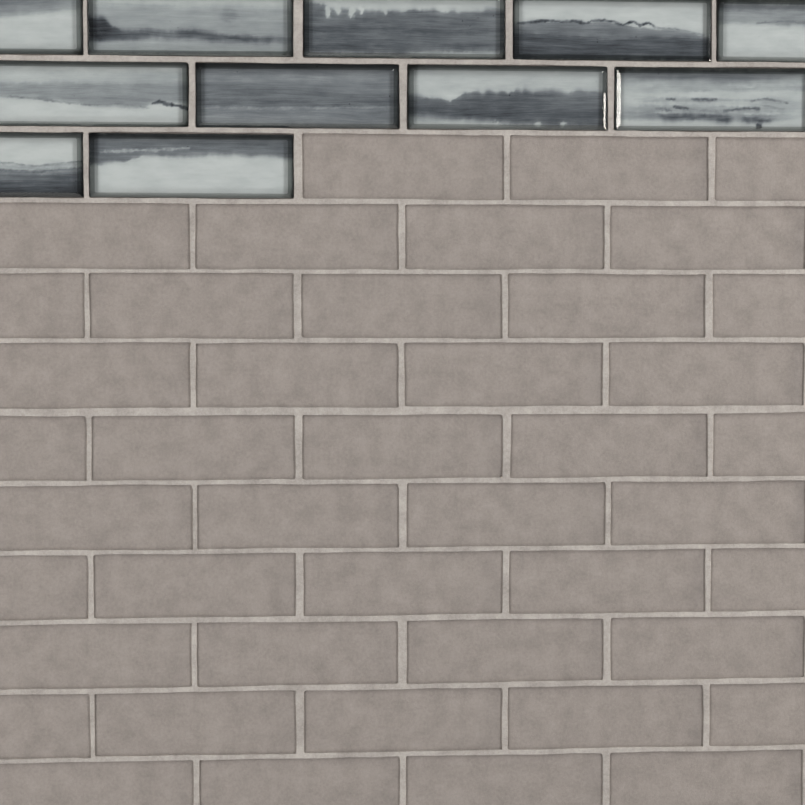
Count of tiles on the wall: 11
